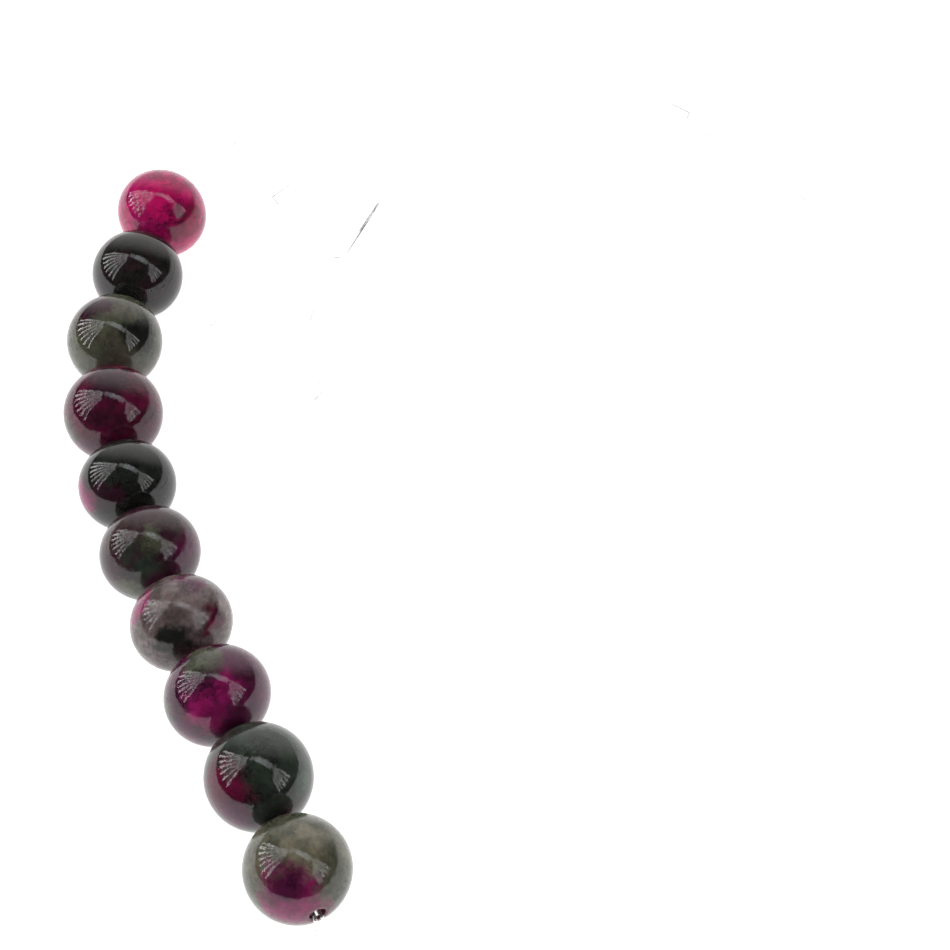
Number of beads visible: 10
